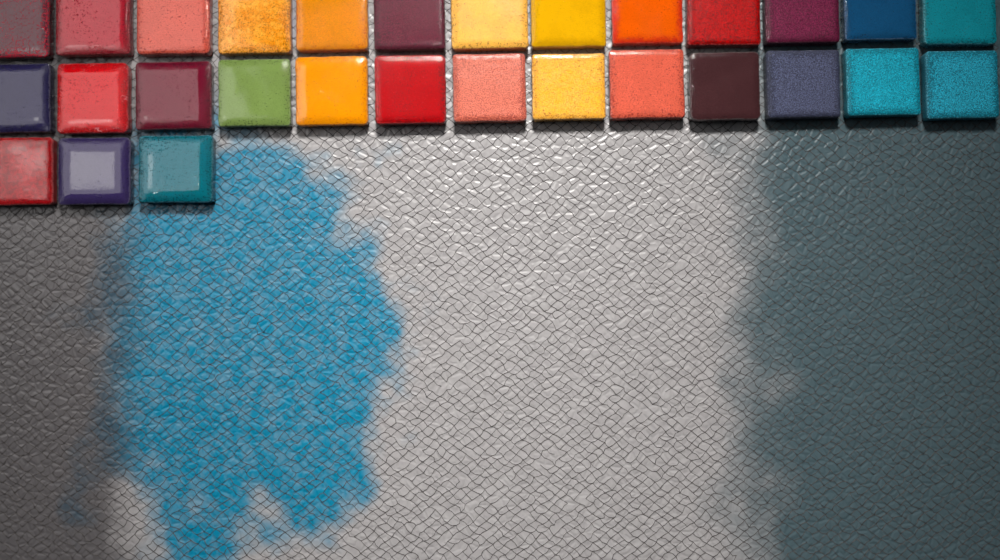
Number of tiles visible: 29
